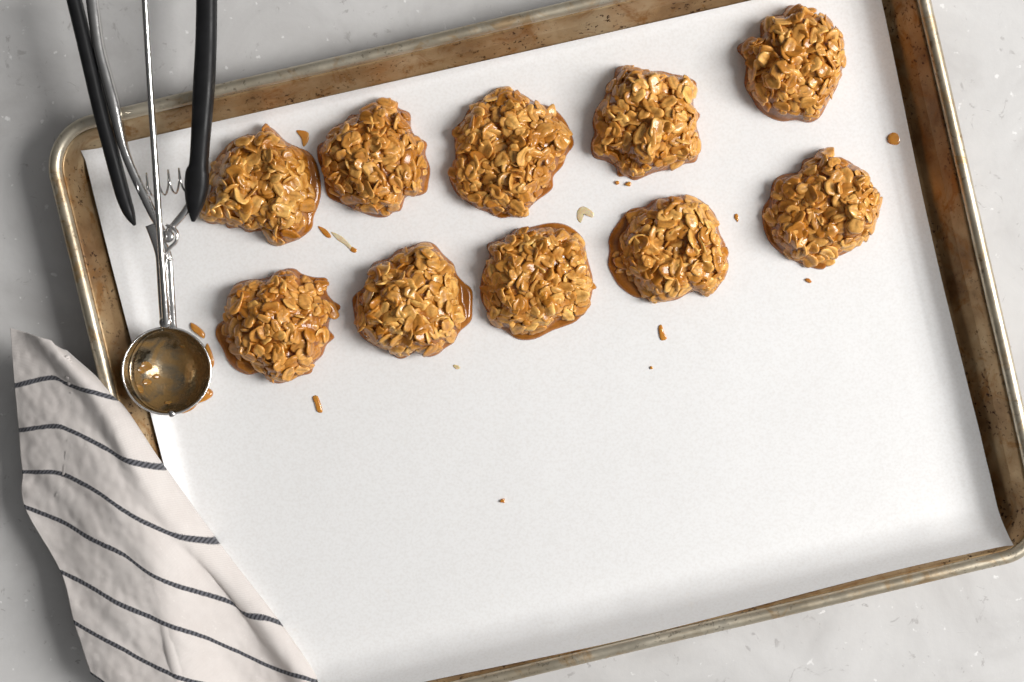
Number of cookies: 10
